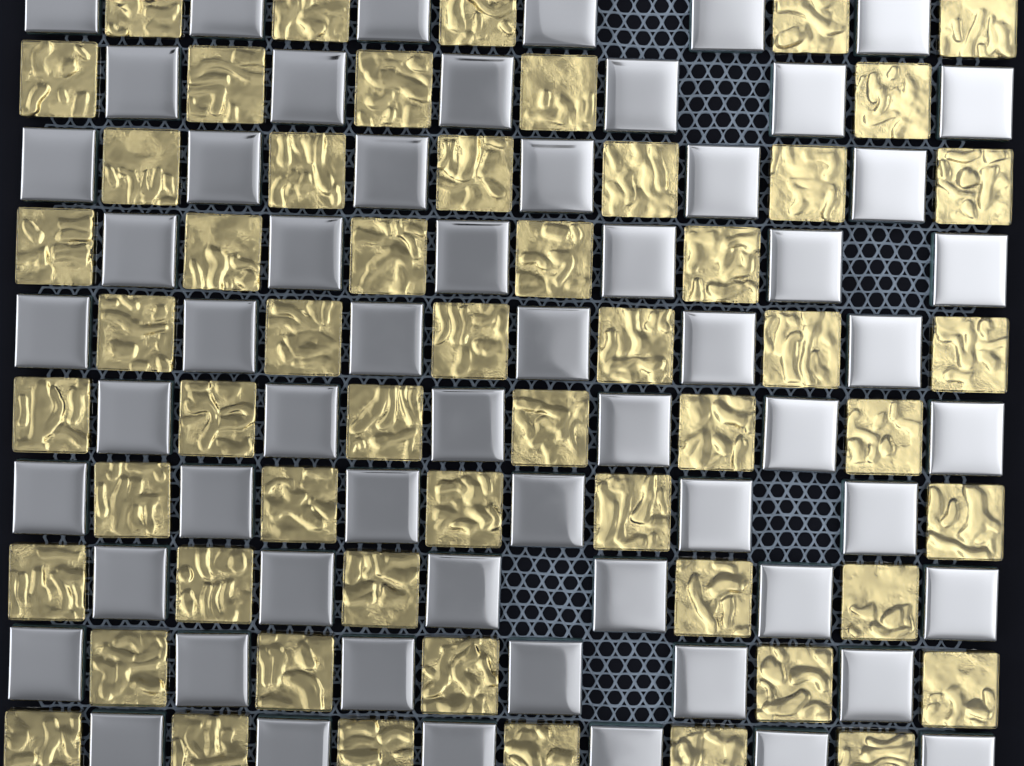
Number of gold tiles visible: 54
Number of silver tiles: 60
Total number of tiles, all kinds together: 114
